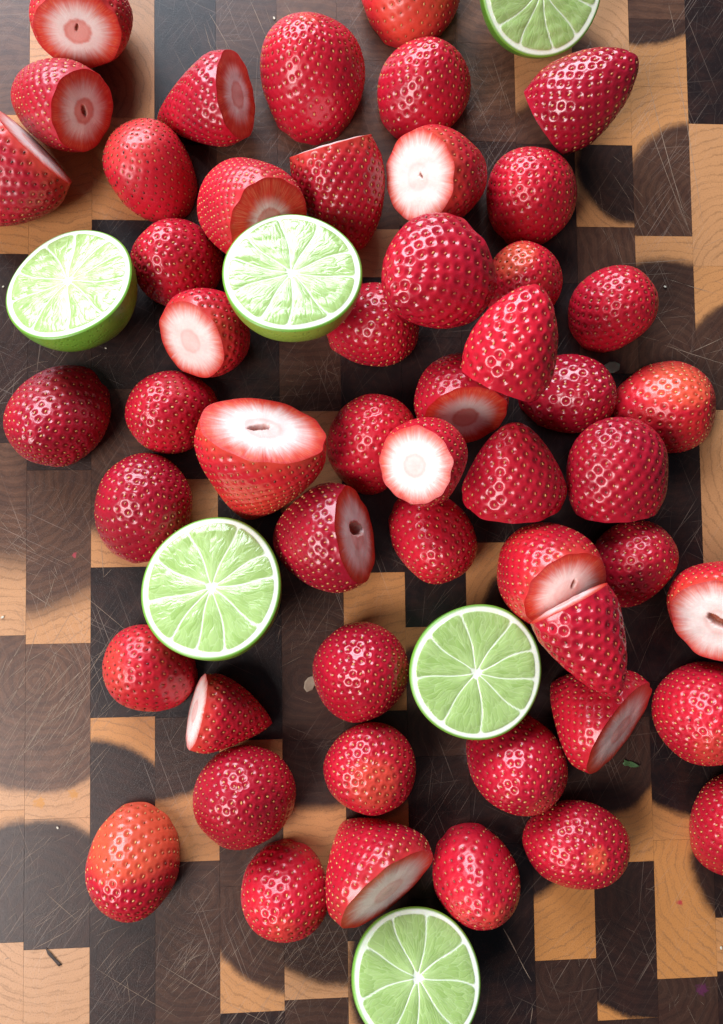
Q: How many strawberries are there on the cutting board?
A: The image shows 51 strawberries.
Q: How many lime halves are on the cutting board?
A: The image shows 6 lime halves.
